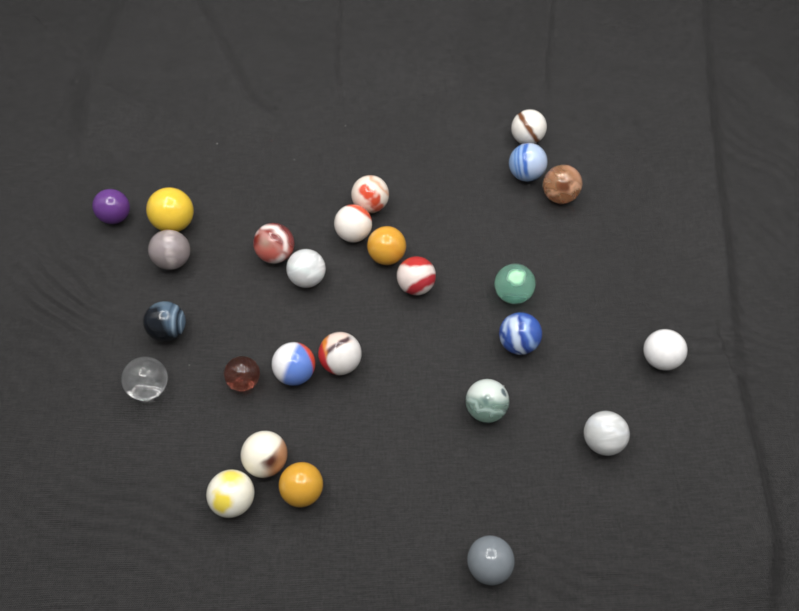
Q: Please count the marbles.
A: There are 26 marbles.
